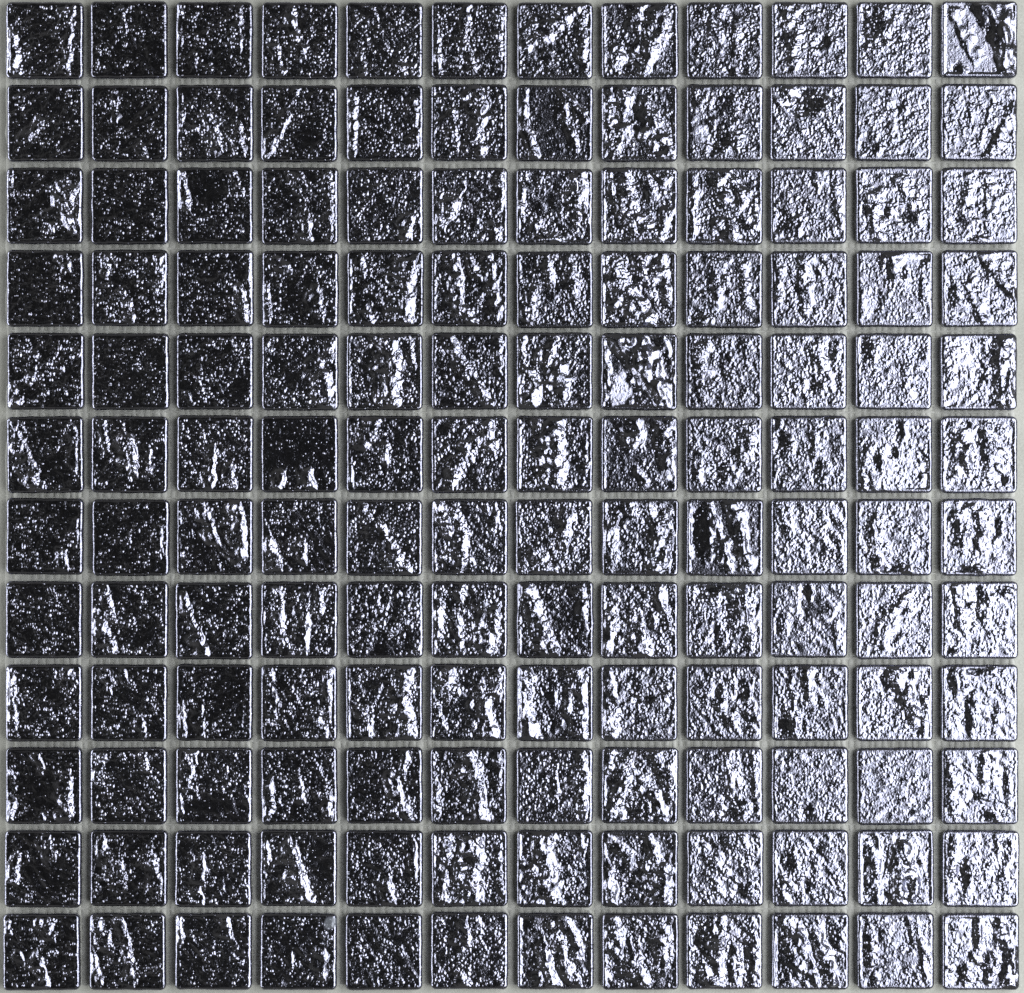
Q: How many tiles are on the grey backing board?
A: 144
